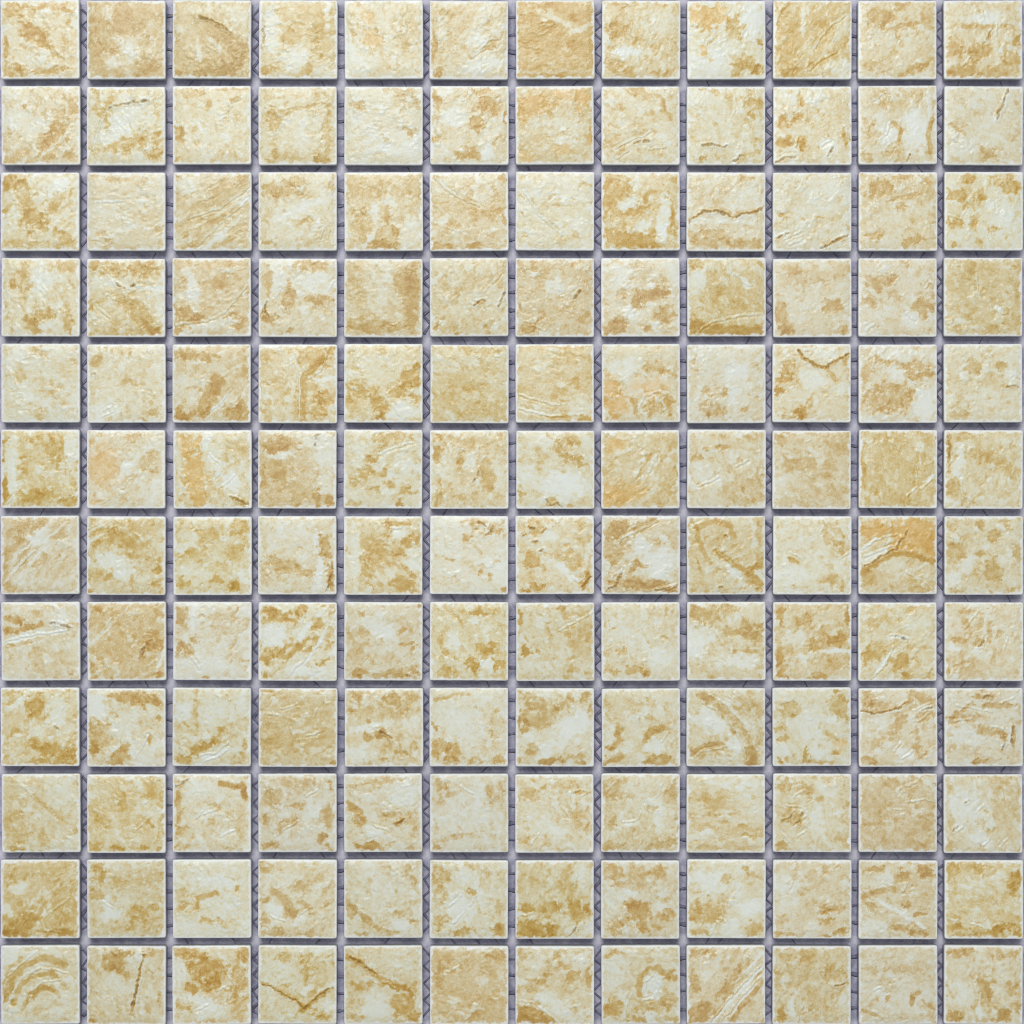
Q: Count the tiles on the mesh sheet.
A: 144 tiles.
